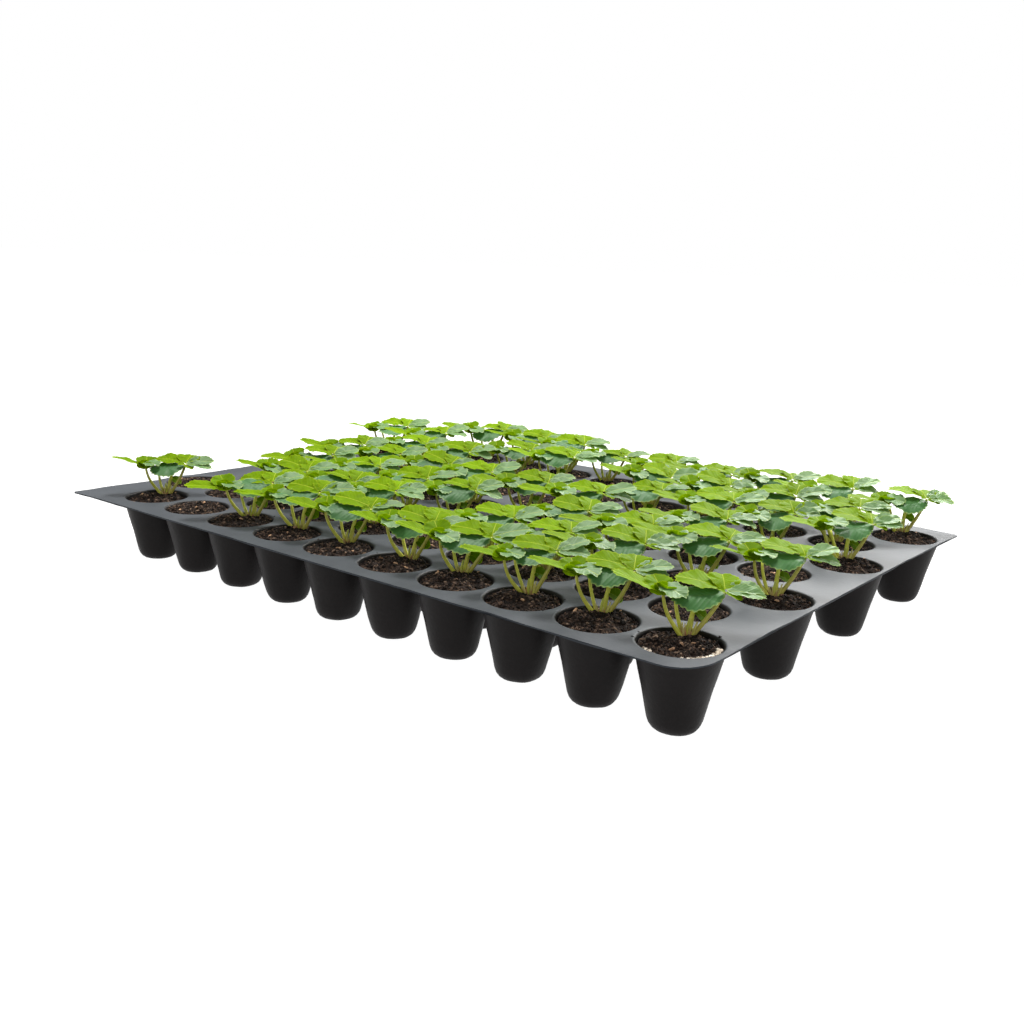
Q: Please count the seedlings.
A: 53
